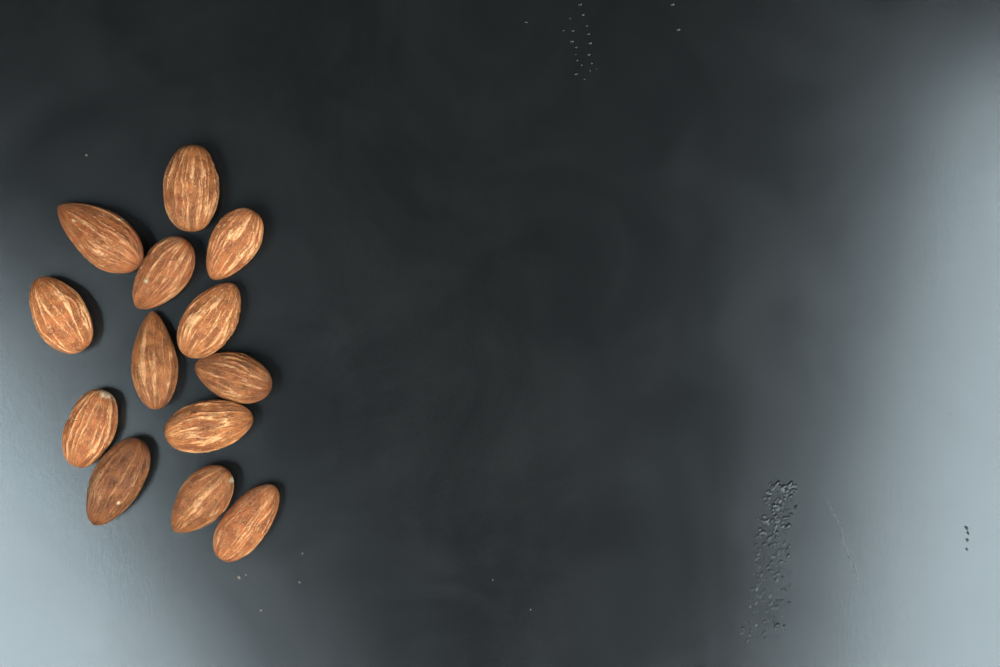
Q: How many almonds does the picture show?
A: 13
